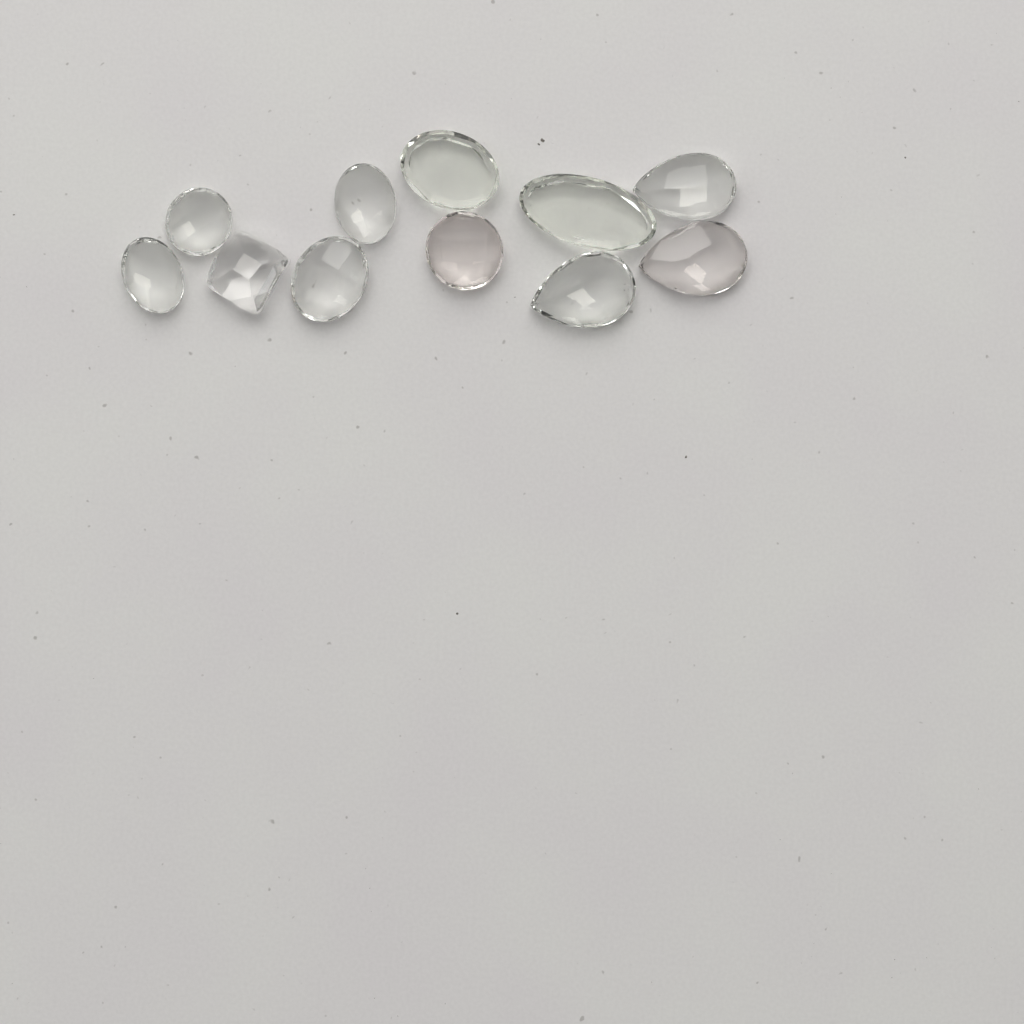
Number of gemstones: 11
